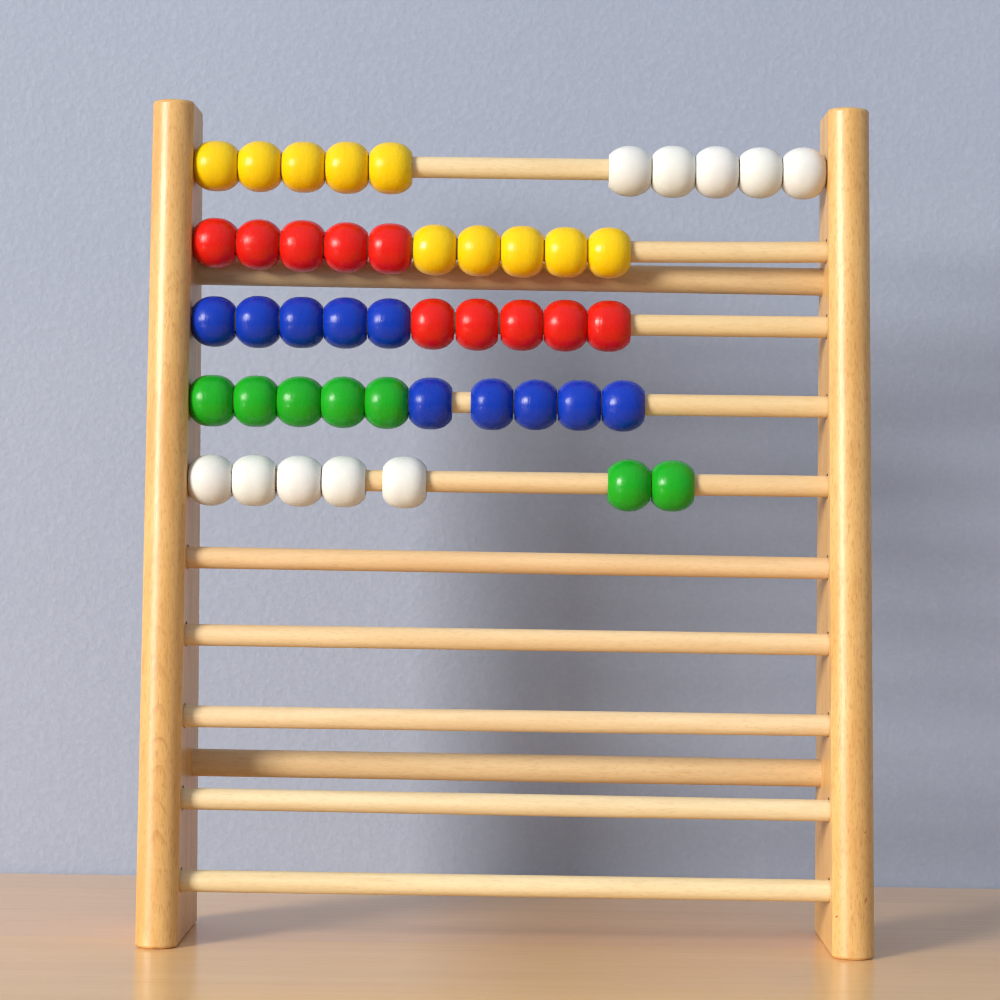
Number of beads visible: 47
